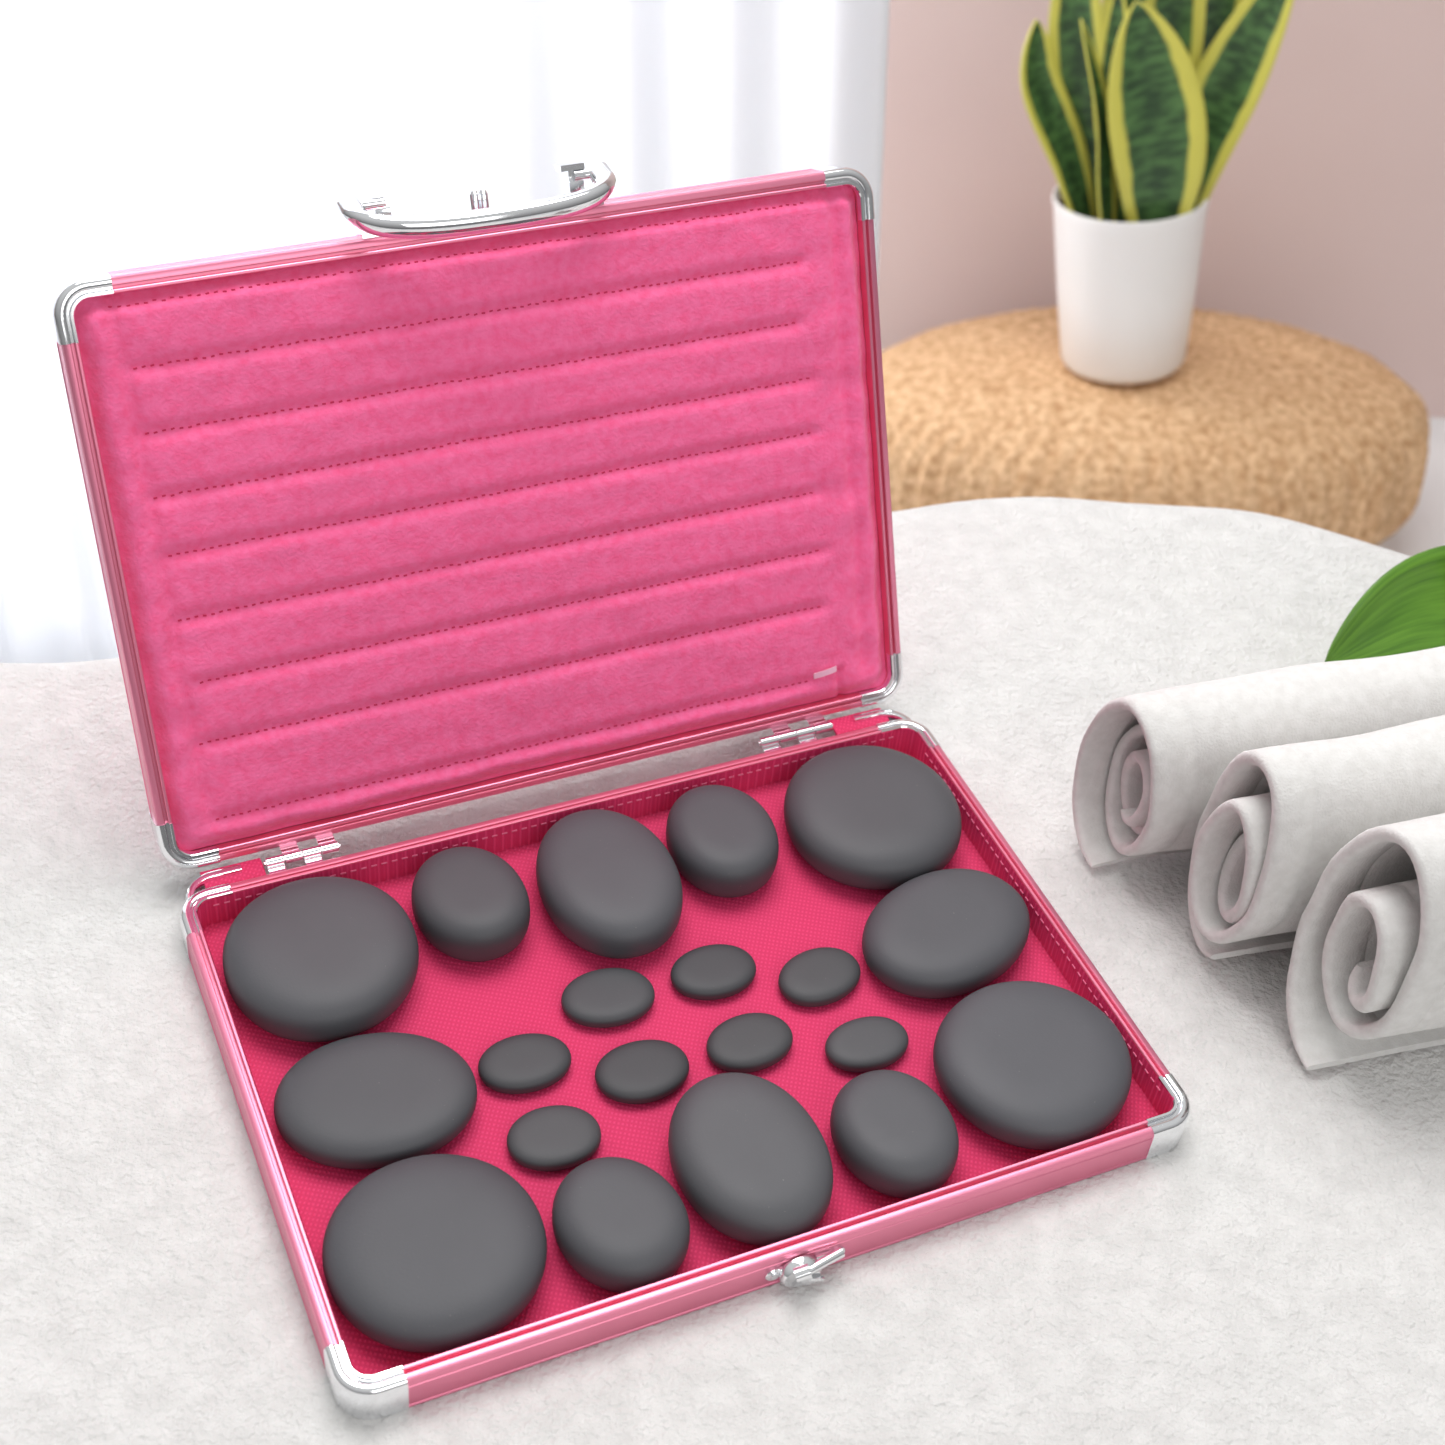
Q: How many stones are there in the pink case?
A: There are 20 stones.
